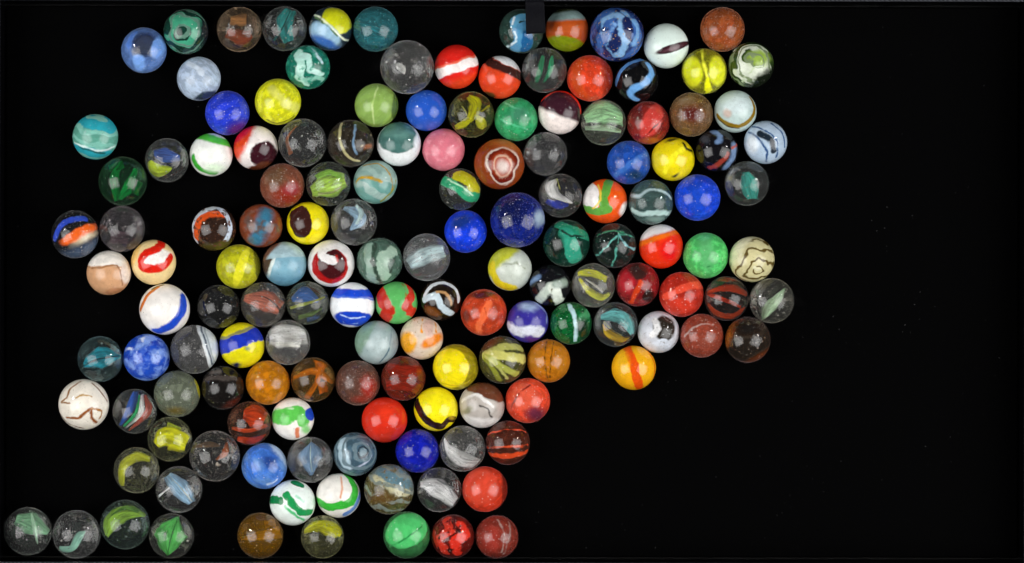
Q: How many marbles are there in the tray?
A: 146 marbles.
